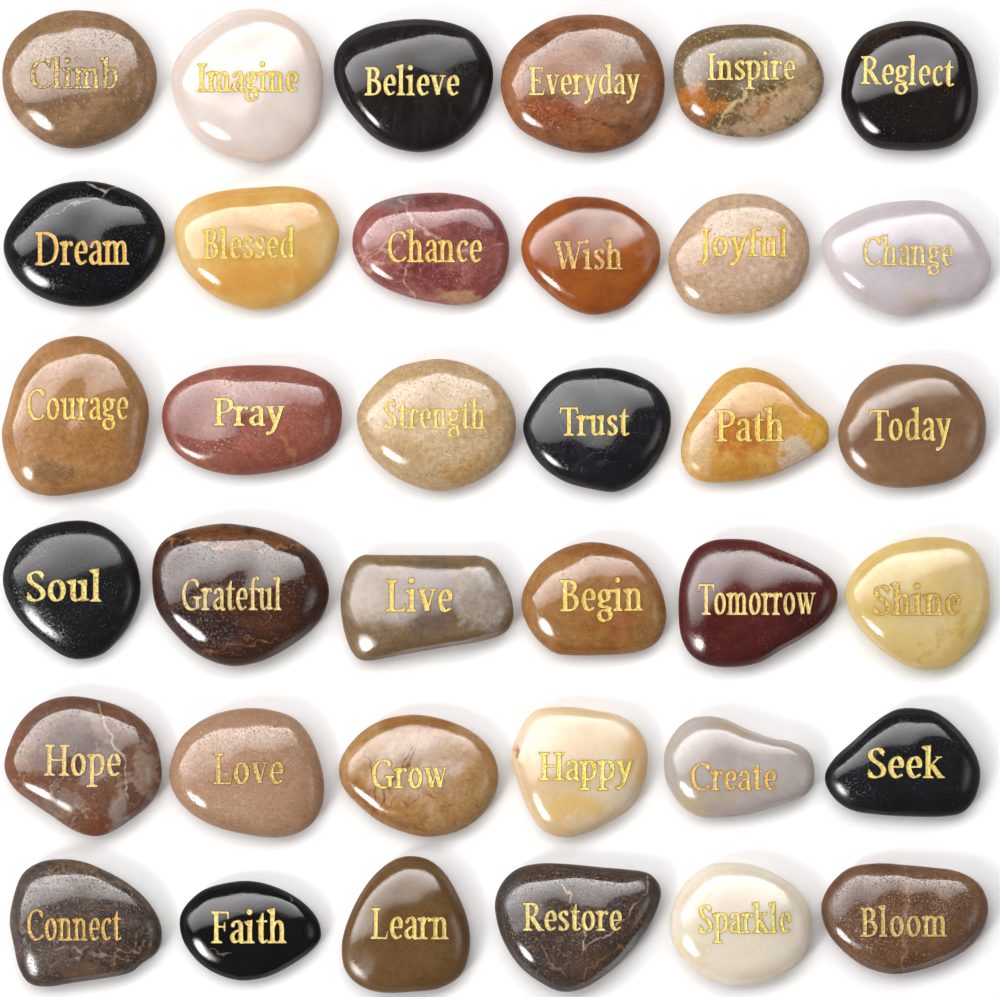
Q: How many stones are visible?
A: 36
